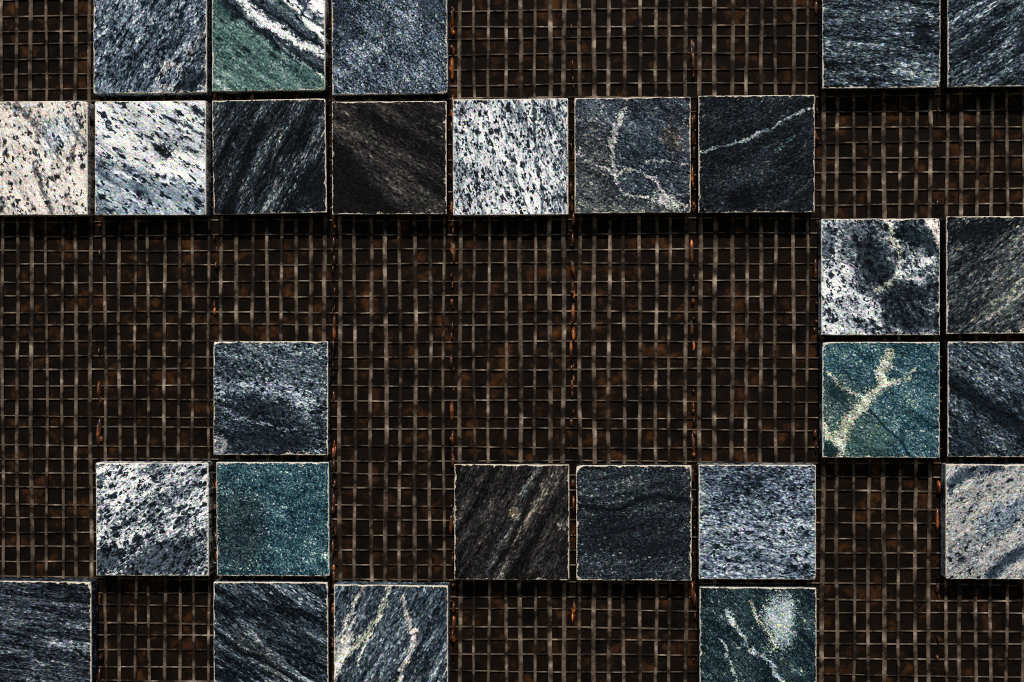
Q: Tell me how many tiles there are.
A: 27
